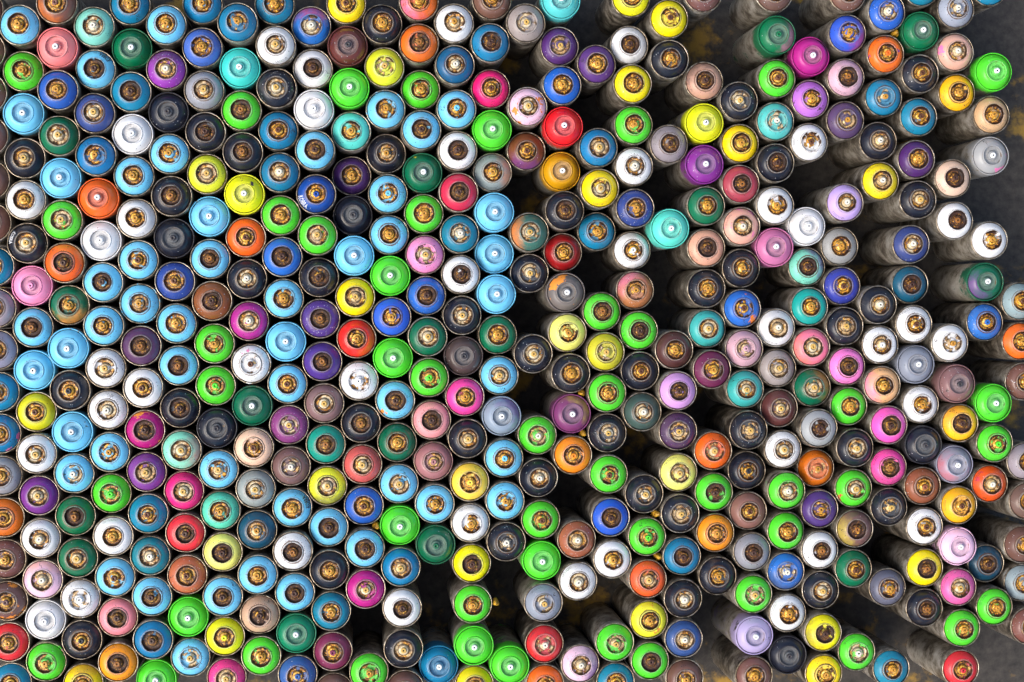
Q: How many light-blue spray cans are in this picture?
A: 50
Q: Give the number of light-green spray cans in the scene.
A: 48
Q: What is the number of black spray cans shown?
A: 52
